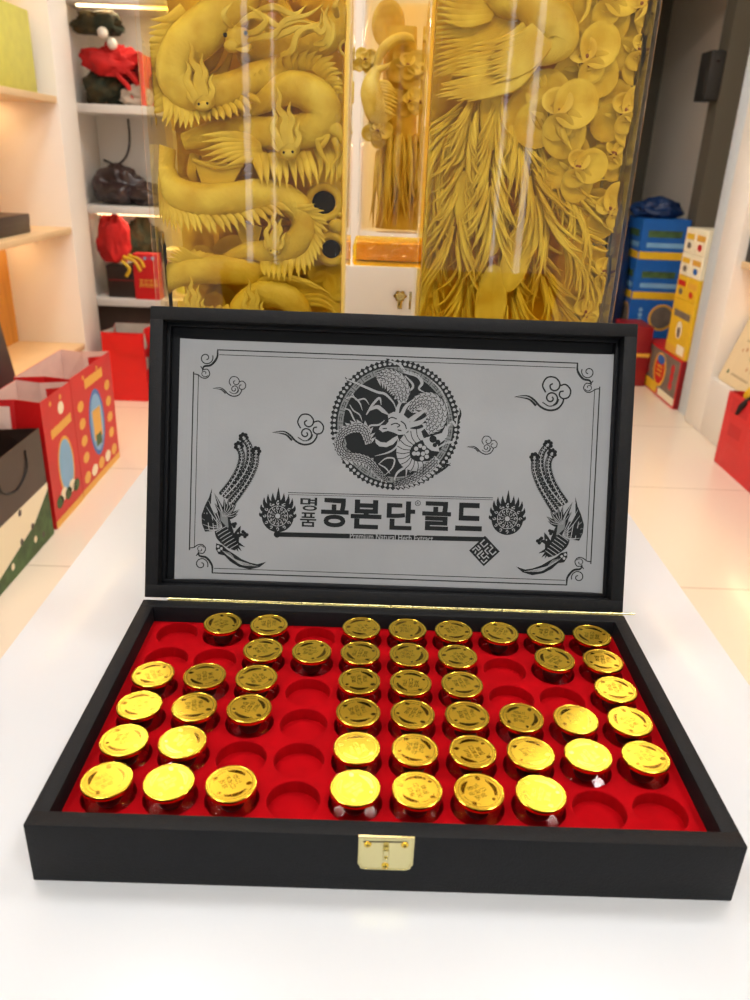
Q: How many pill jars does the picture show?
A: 46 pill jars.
